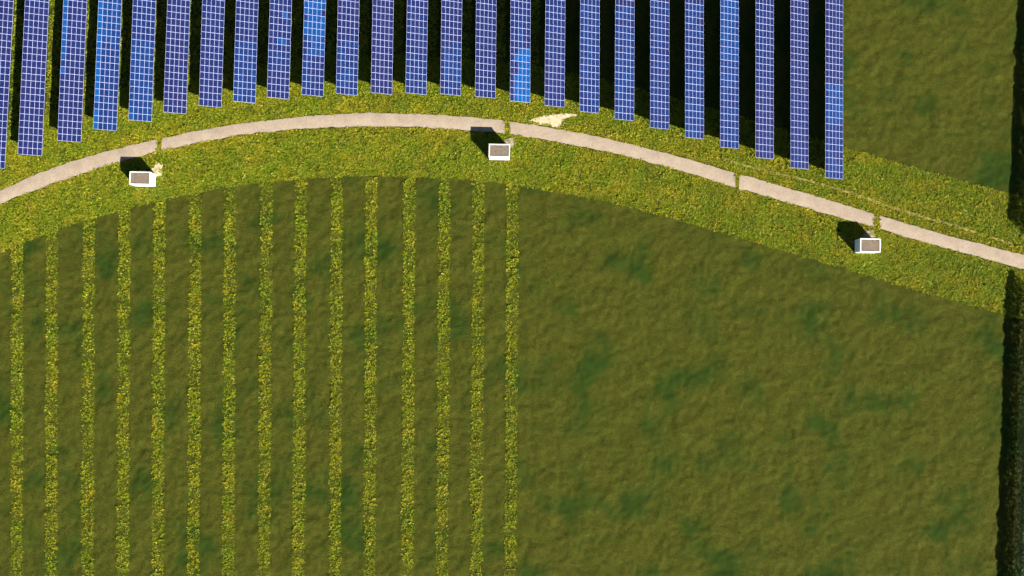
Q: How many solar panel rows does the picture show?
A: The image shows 25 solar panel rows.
